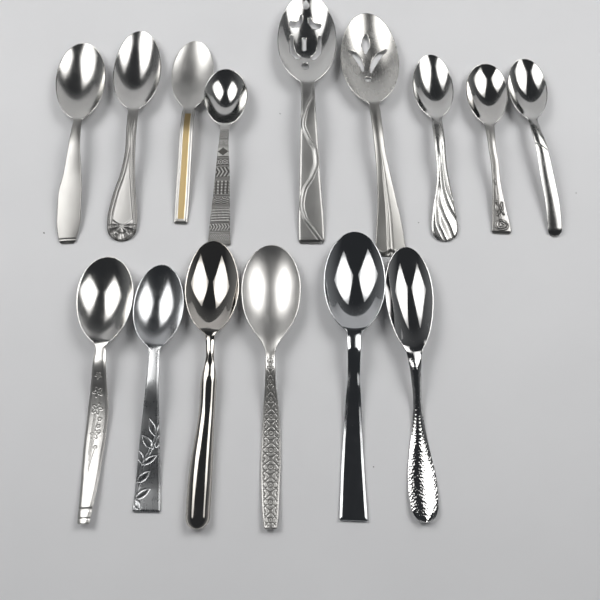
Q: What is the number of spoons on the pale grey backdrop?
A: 15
